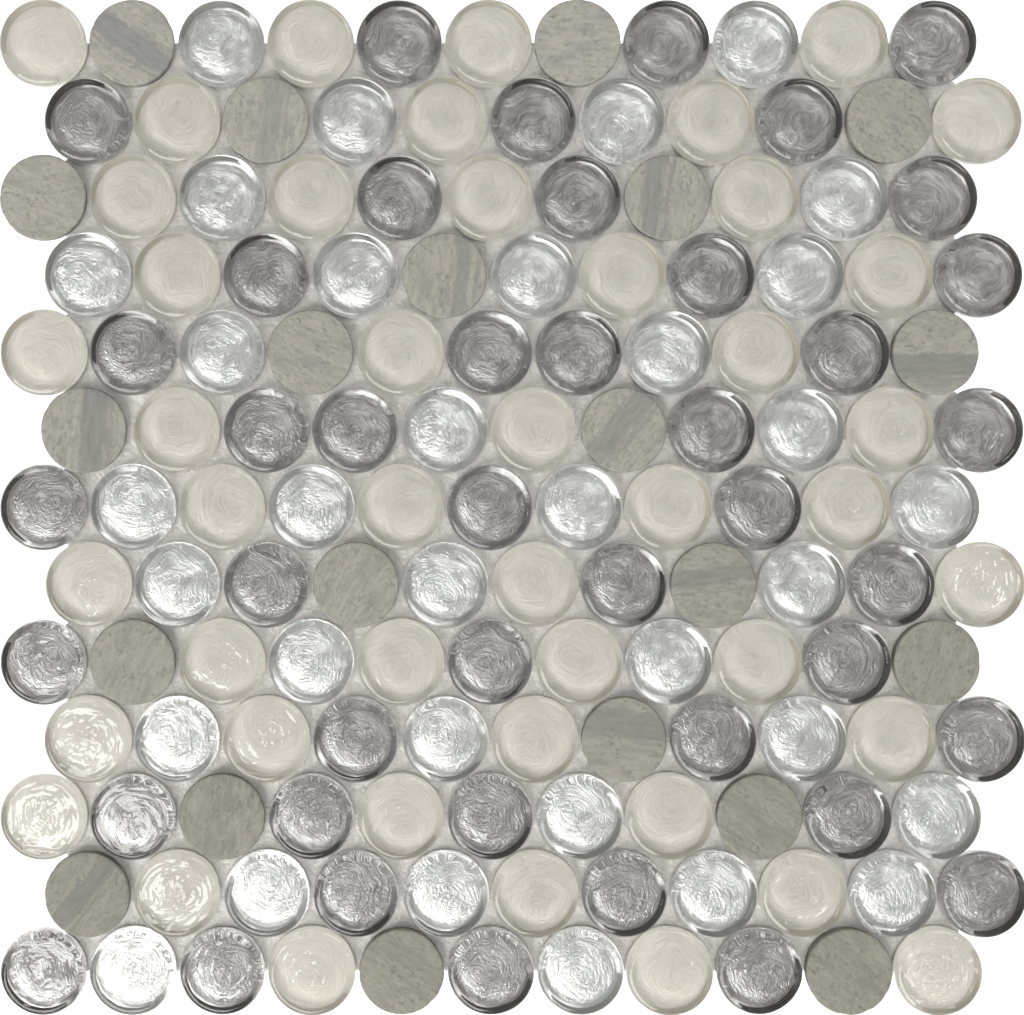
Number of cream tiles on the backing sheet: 45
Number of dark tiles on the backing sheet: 43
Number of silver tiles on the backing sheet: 34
